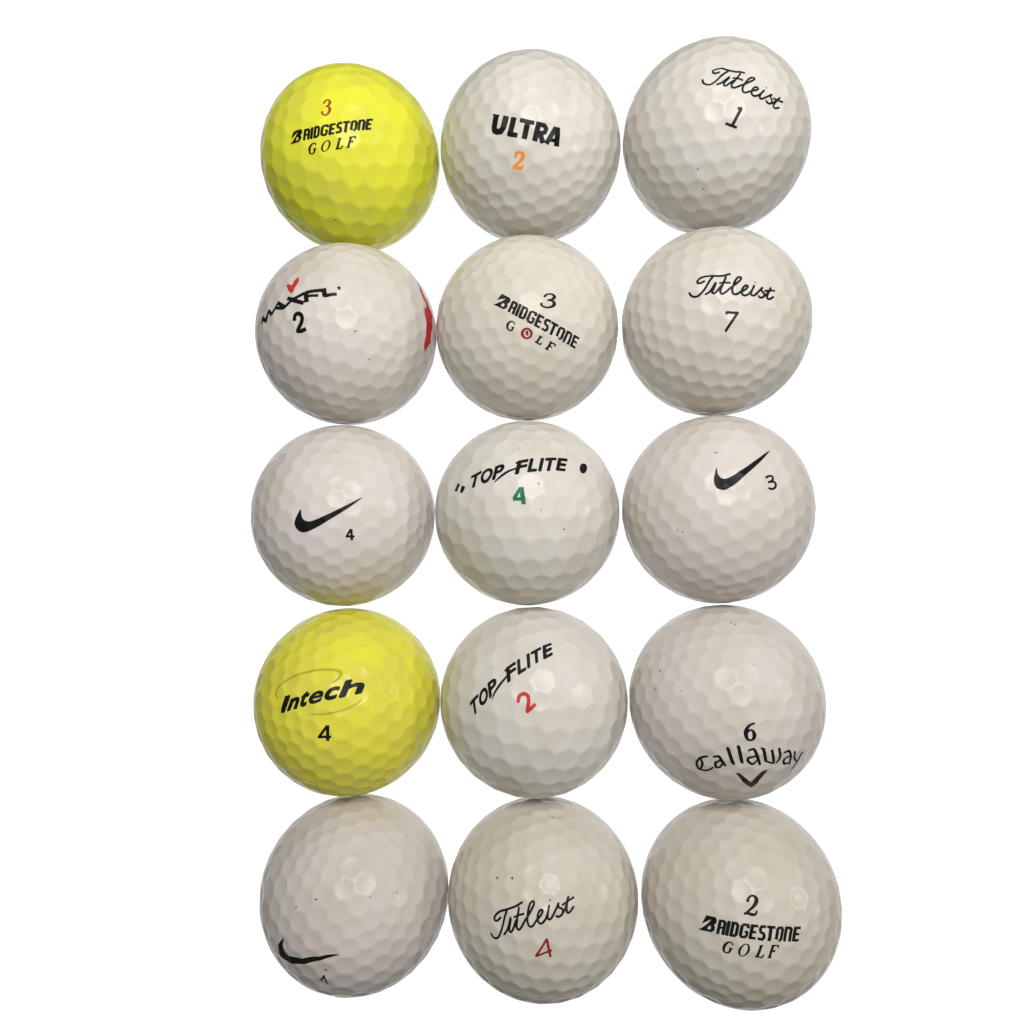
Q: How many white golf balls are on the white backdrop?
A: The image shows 13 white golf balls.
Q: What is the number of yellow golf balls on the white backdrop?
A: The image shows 2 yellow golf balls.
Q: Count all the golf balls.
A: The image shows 15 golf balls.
